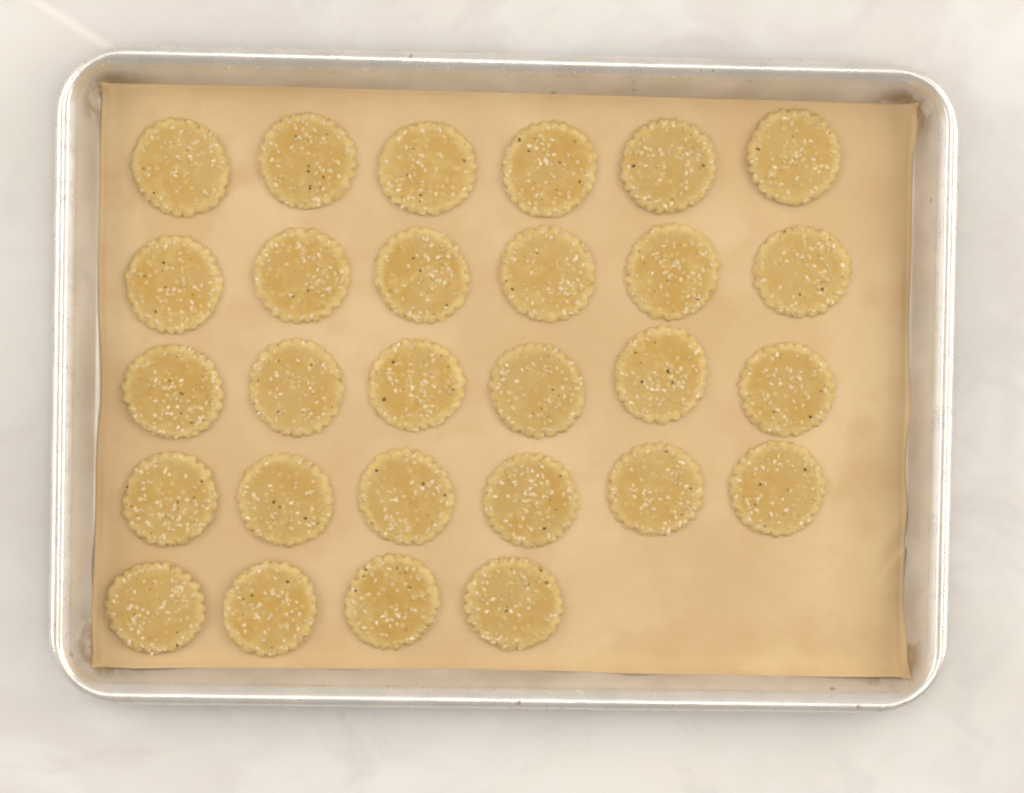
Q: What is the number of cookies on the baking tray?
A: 28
